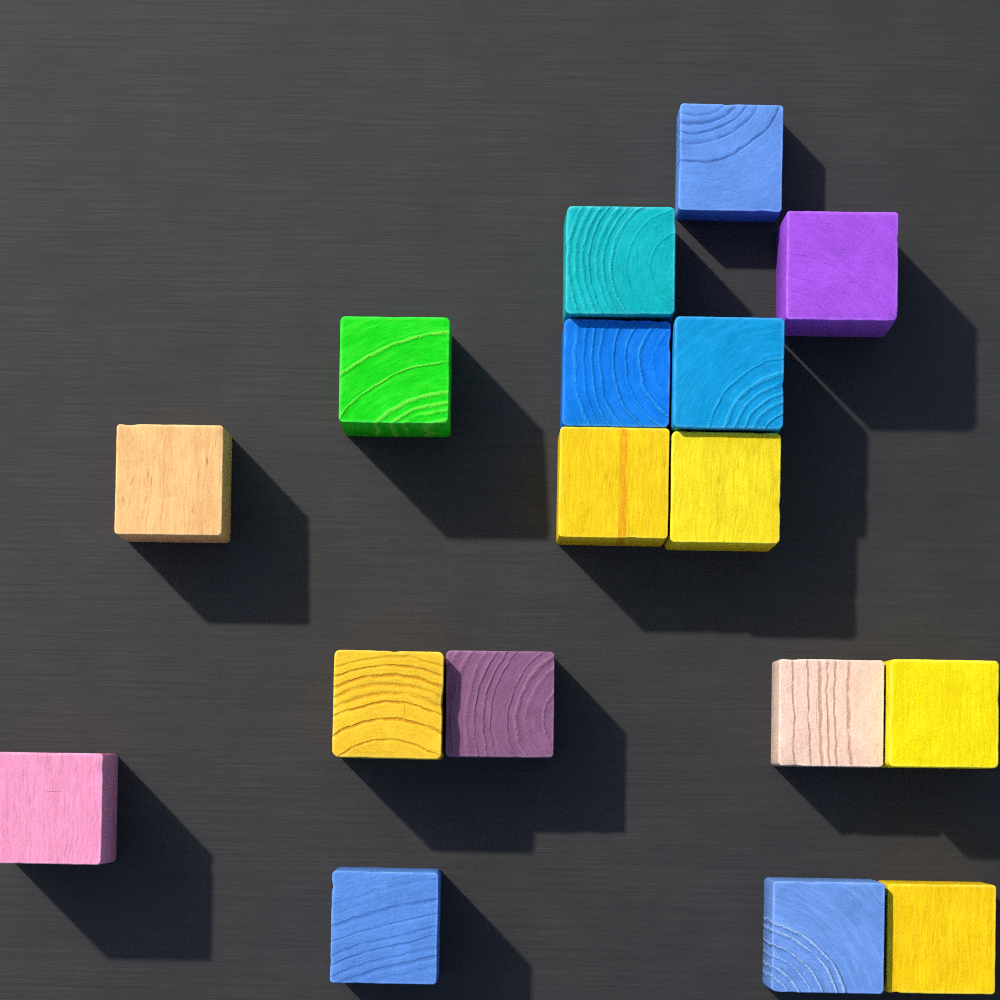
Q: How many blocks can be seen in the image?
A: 17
